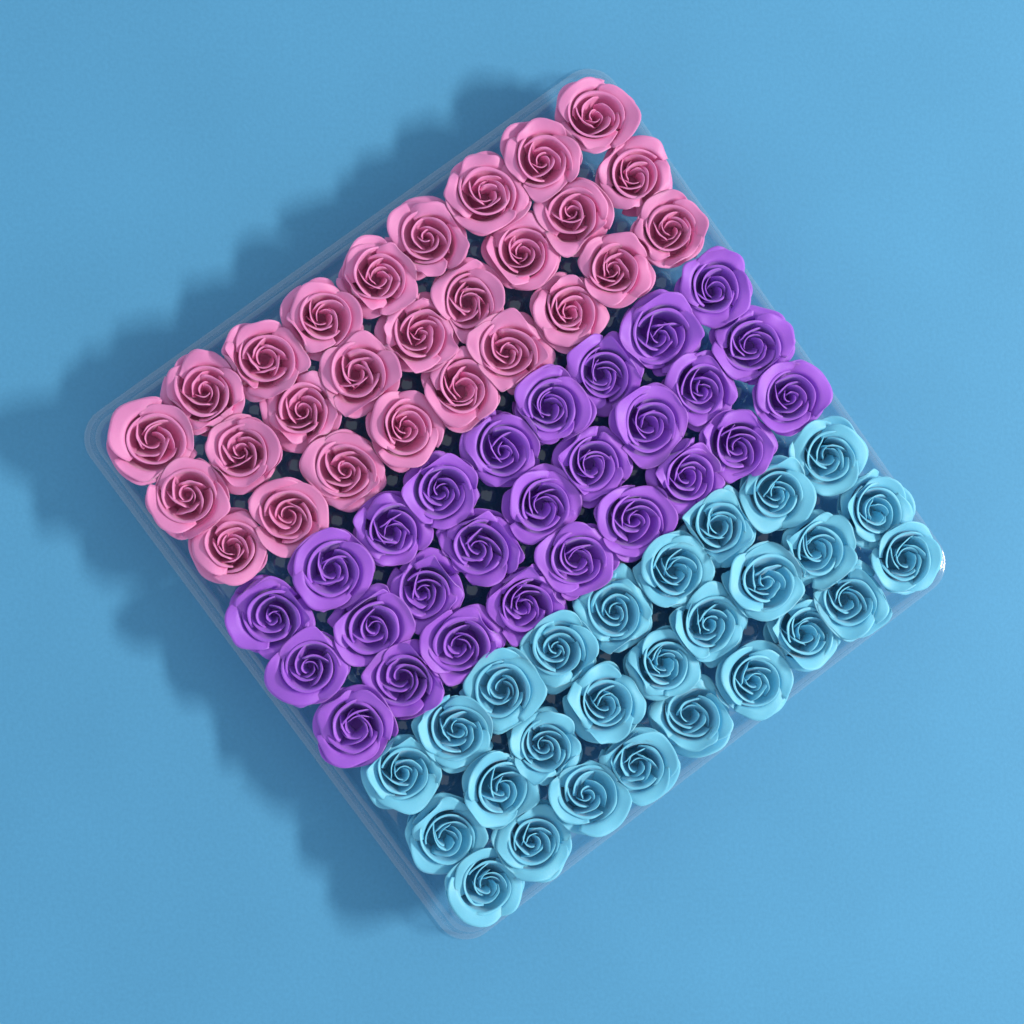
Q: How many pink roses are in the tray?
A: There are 27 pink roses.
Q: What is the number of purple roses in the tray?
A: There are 27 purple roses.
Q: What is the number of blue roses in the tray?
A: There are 27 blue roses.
